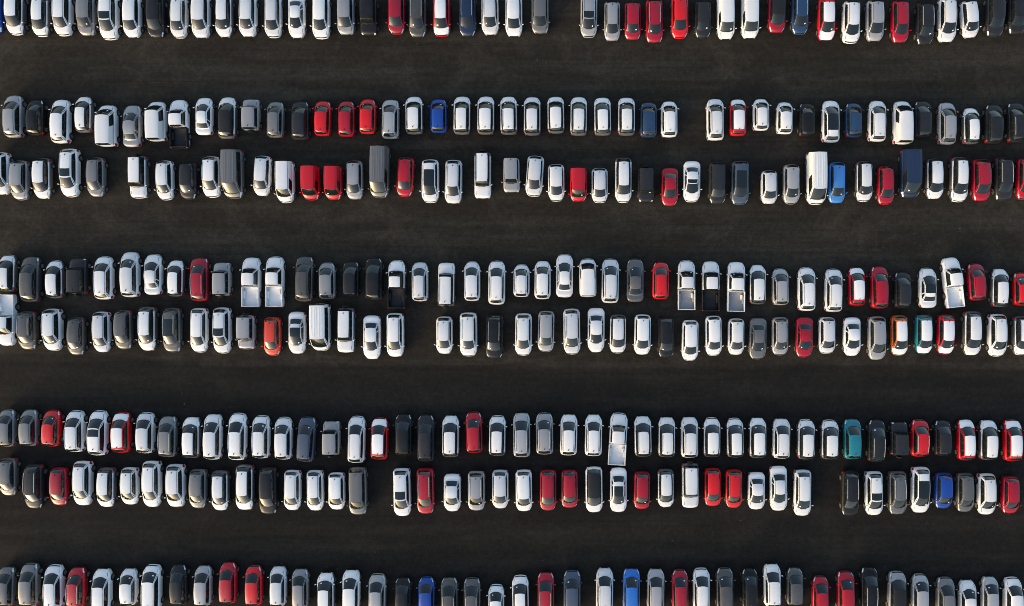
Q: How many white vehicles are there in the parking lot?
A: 179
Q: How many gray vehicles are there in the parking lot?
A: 61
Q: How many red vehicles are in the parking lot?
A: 51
